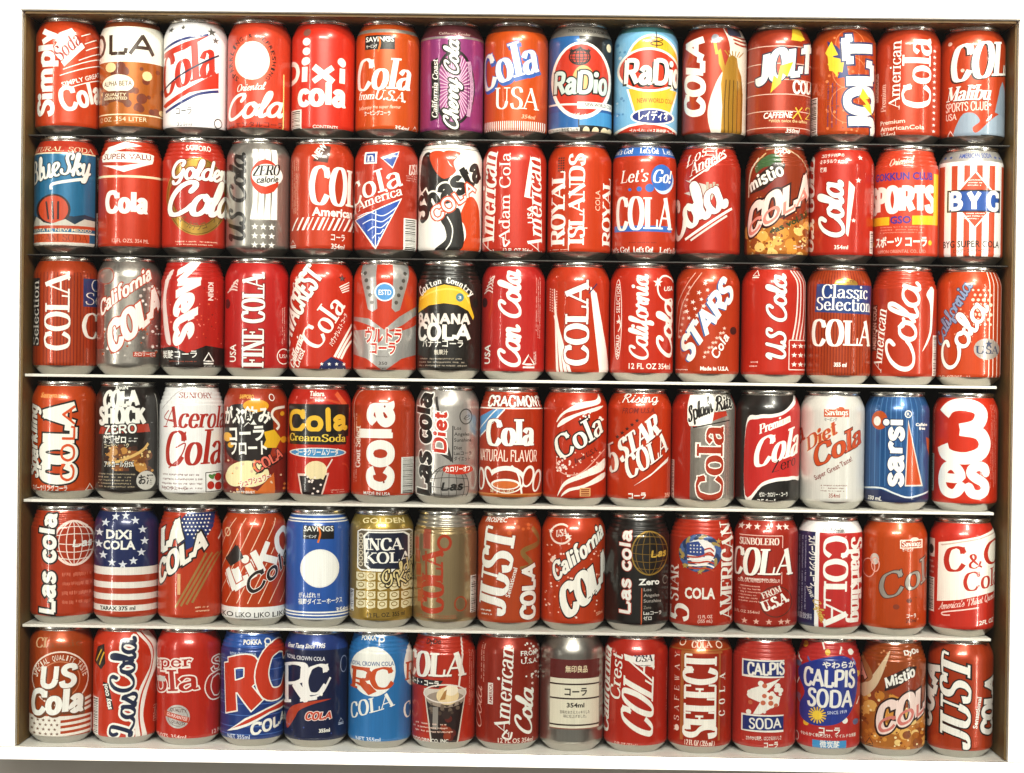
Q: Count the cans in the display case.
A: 90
